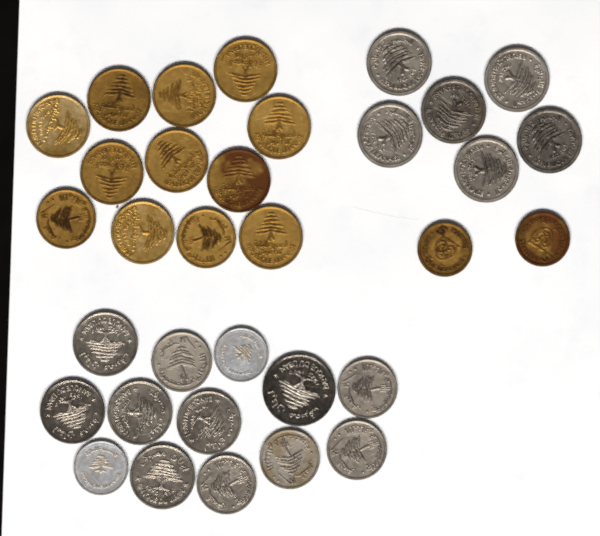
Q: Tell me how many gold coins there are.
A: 14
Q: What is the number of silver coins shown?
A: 19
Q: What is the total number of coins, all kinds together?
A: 33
